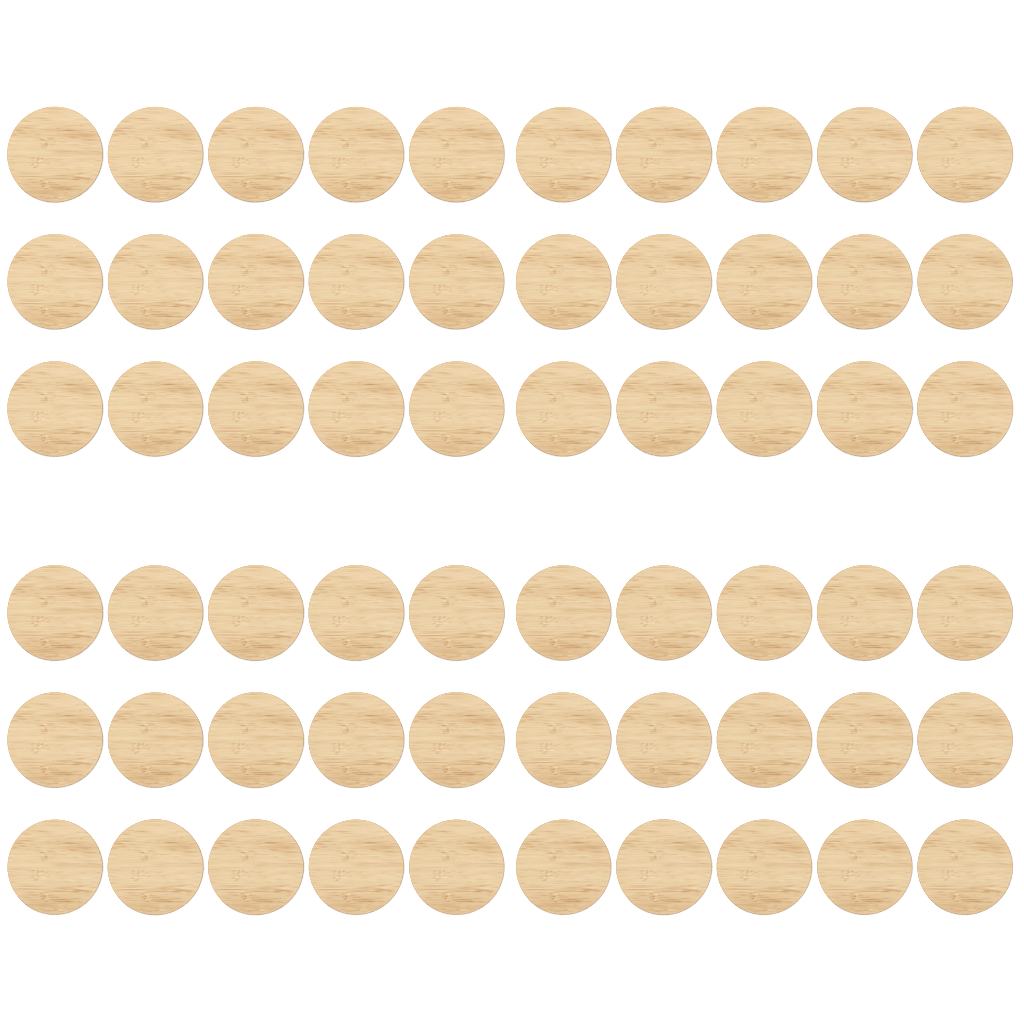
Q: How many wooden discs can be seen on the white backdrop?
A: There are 60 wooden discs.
